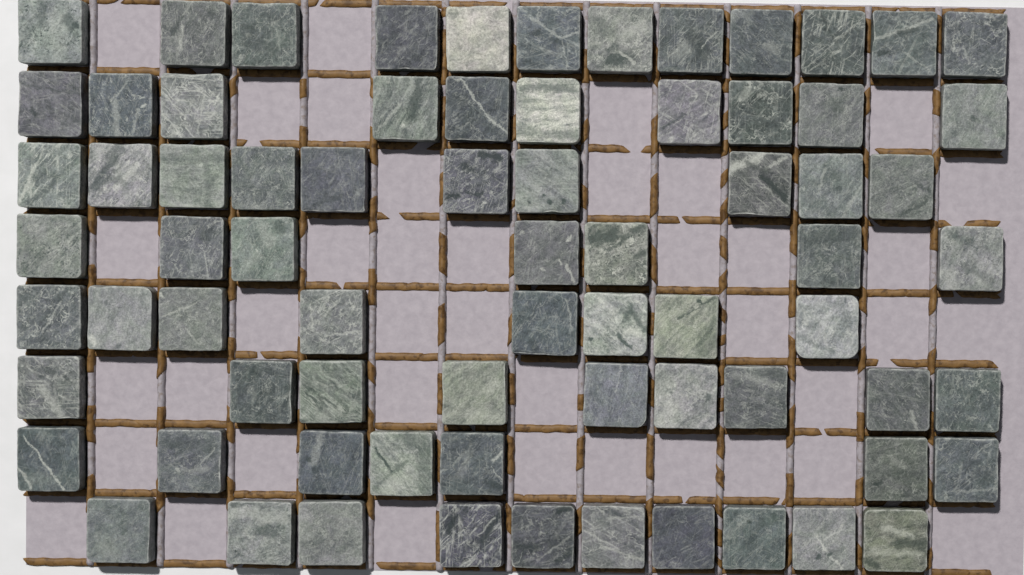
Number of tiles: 73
